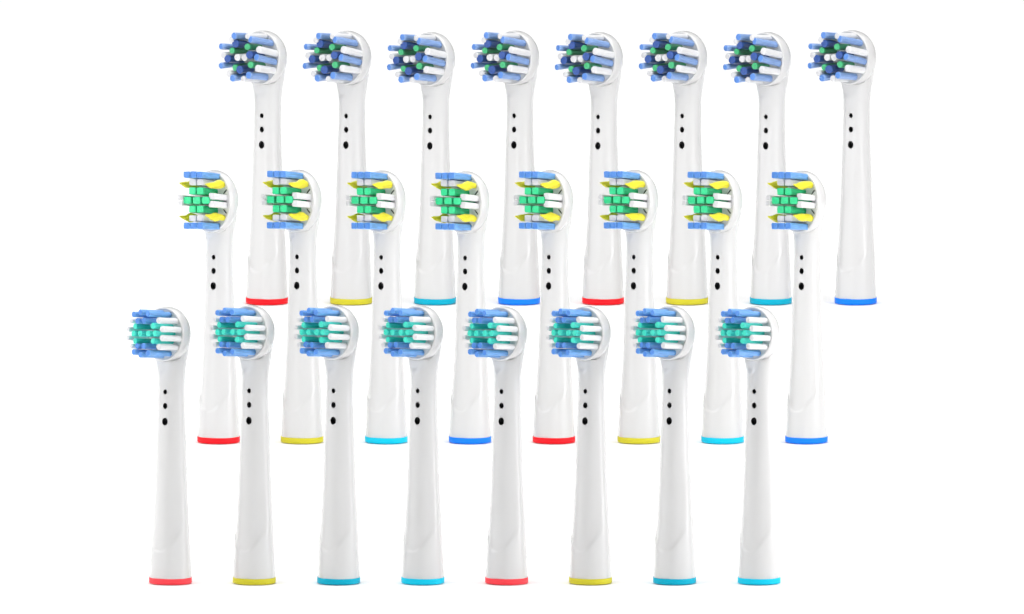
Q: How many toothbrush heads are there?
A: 24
